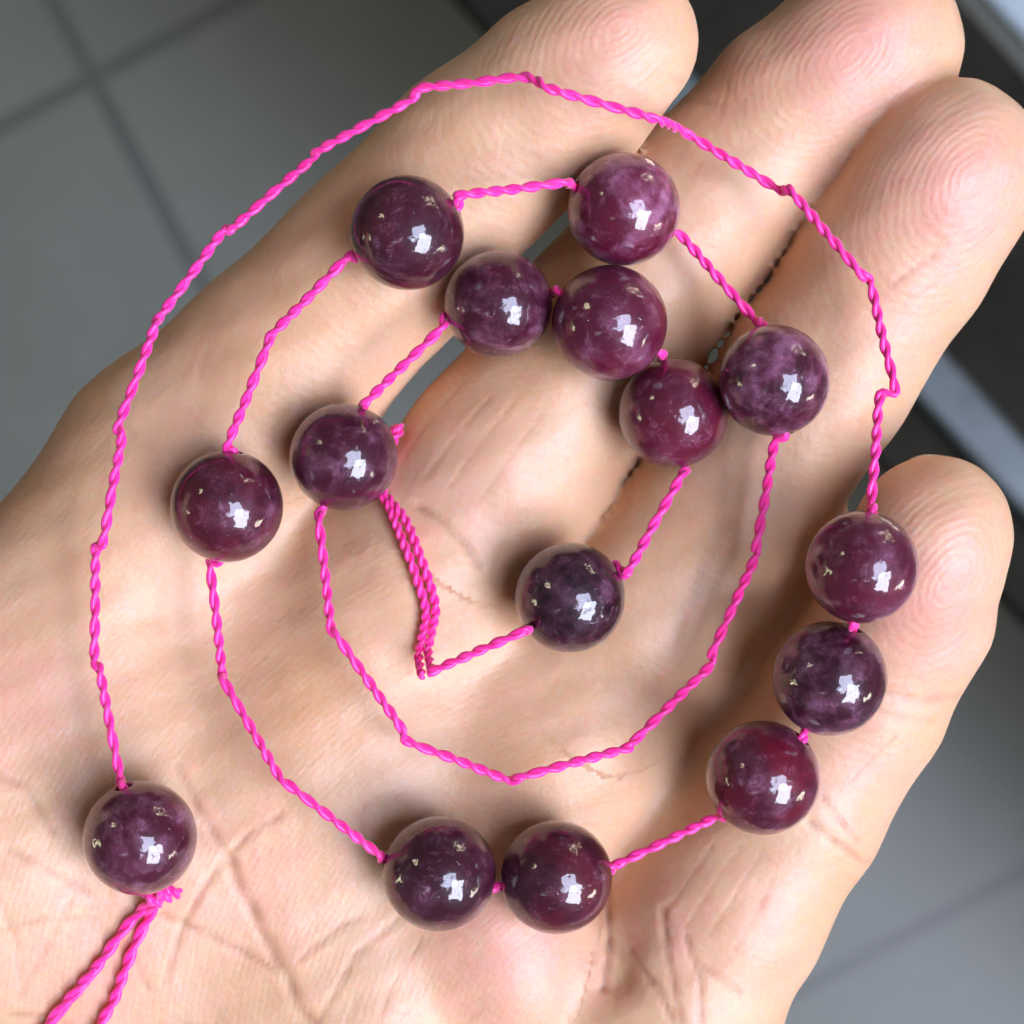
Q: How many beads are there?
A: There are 15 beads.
